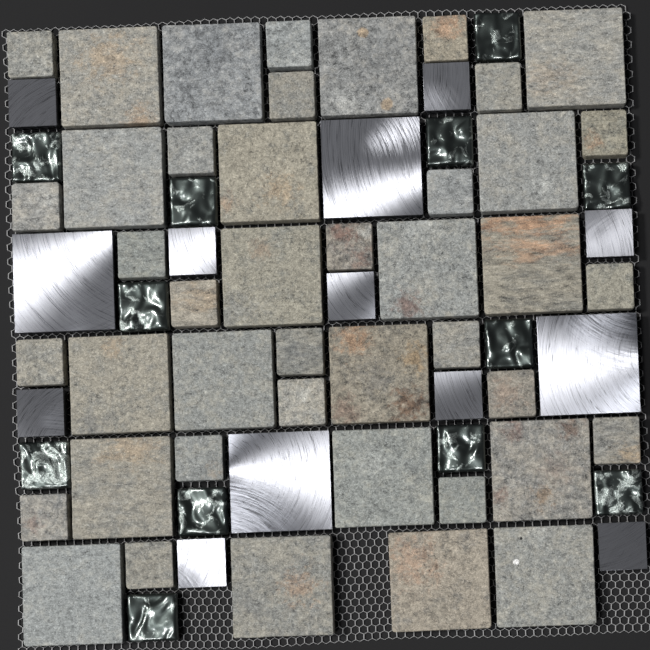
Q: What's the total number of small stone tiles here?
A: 23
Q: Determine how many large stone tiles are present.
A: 20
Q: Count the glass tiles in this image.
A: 12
